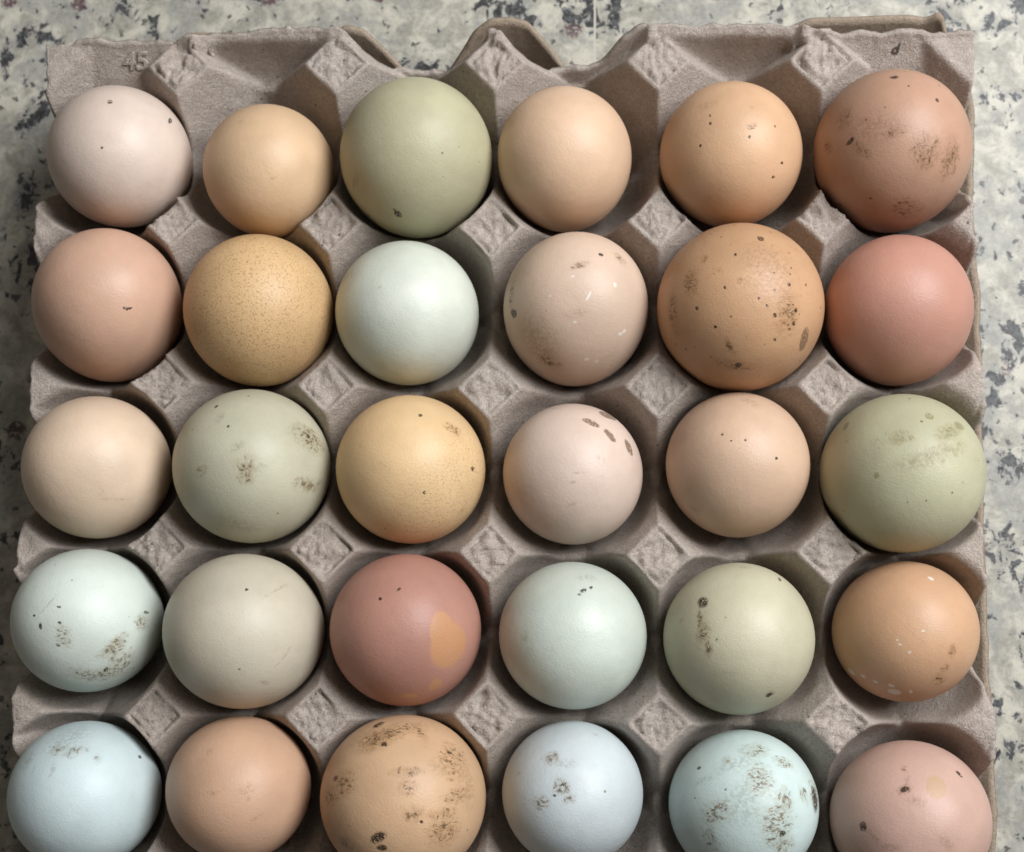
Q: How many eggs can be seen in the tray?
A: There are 30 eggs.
